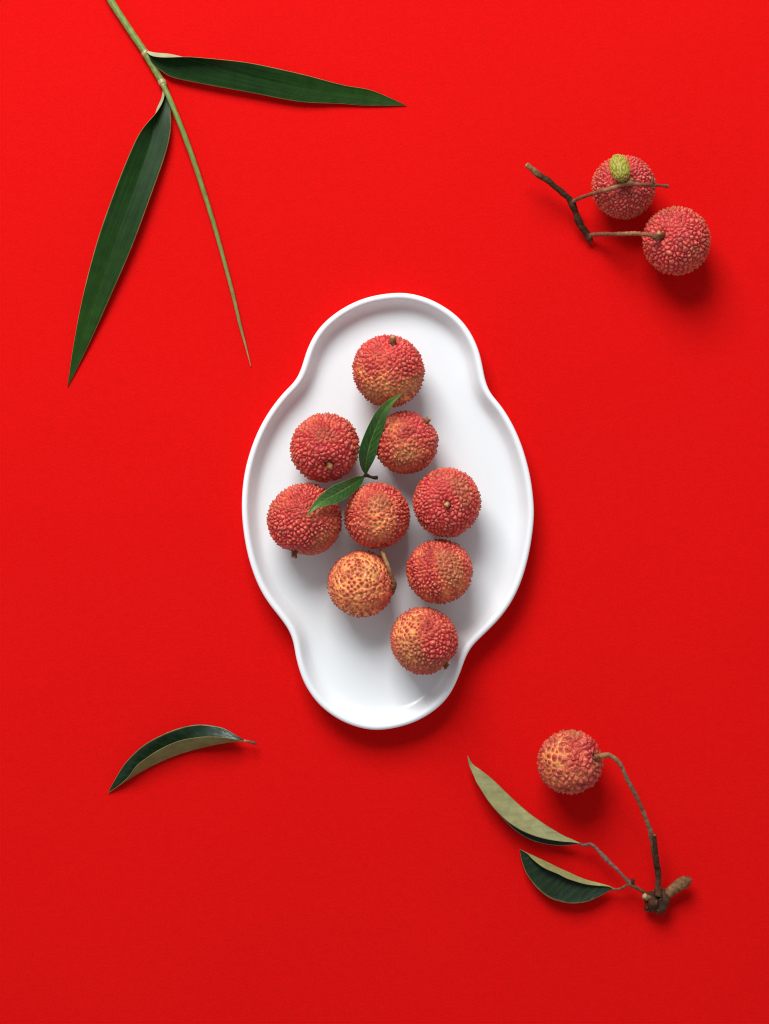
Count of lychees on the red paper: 12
